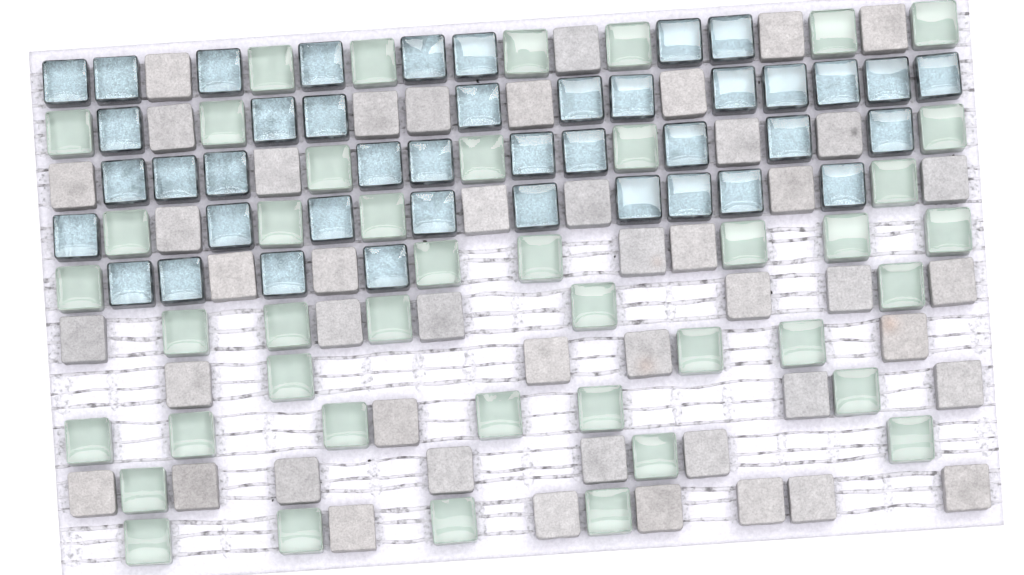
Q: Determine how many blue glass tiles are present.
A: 42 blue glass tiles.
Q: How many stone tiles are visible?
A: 47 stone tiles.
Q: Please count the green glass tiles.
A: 43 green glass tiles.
